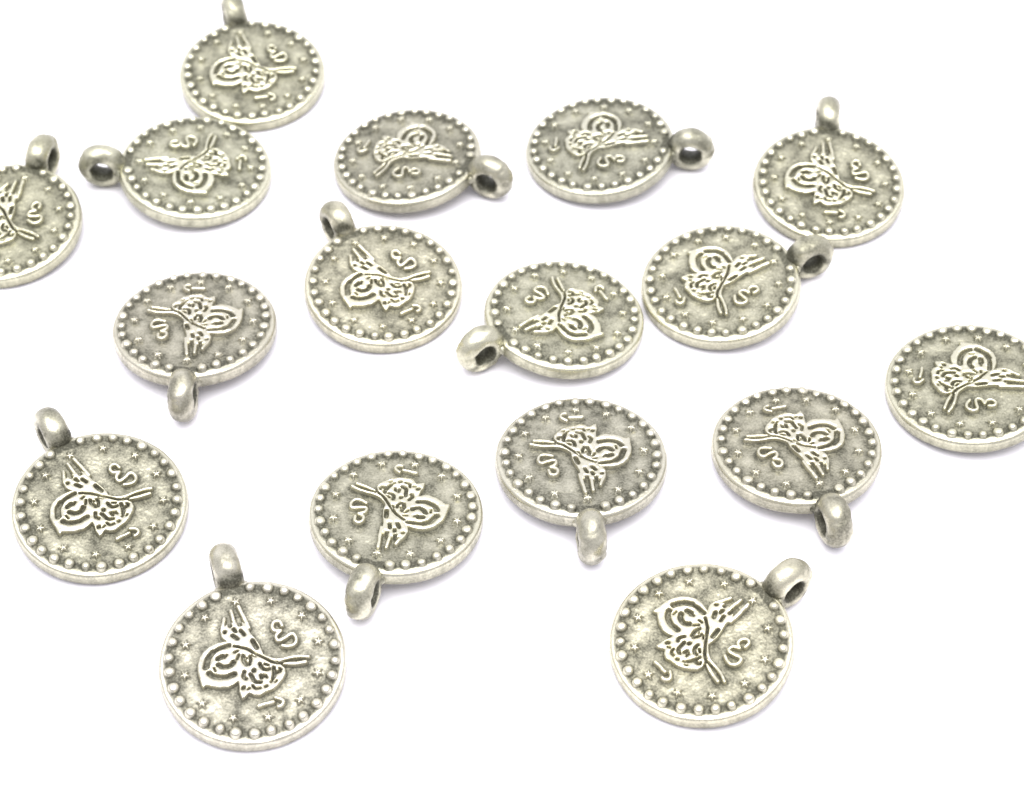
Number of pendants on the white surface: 17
